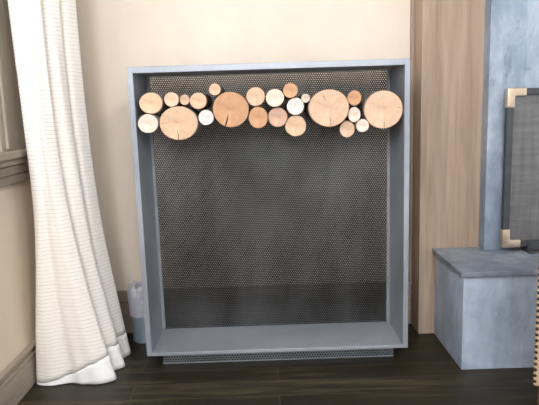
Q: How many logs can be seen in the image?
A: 23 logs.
